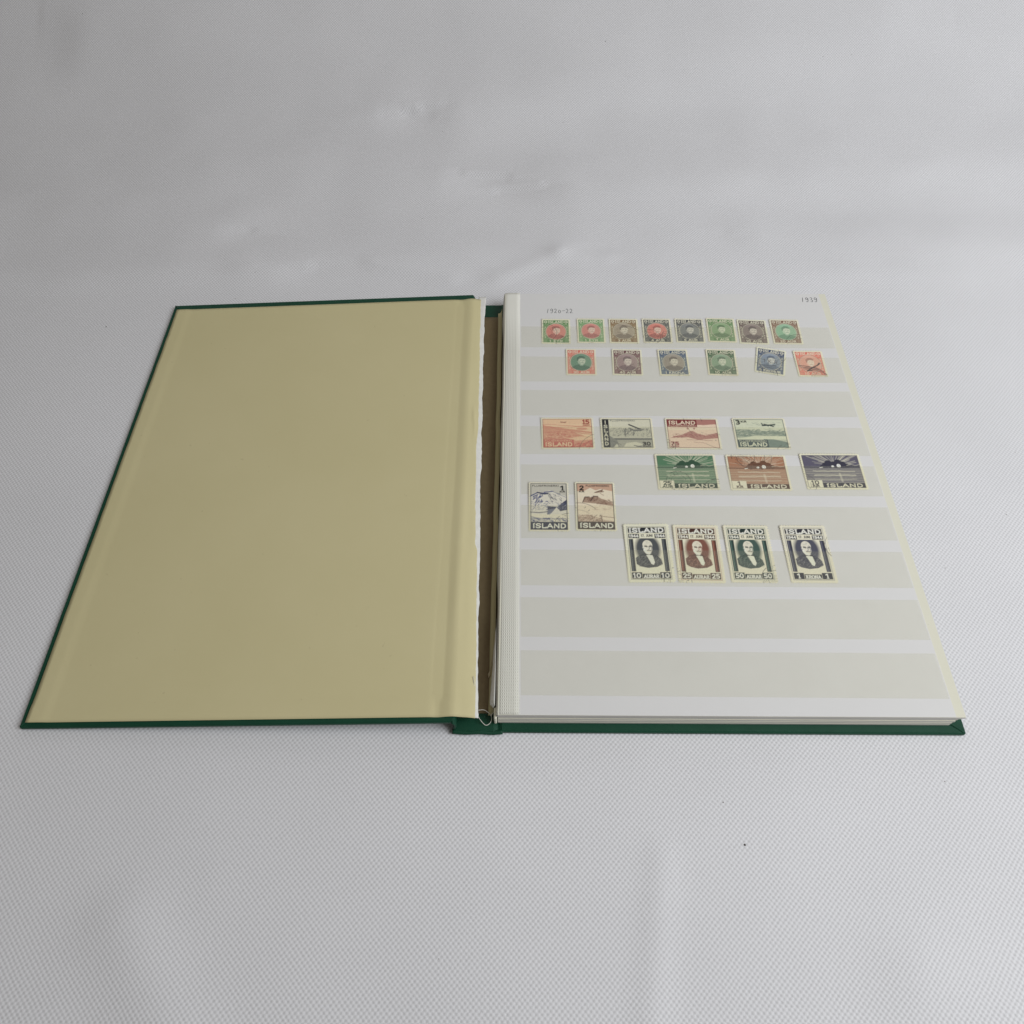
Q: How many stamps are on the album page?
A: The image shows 27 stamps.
